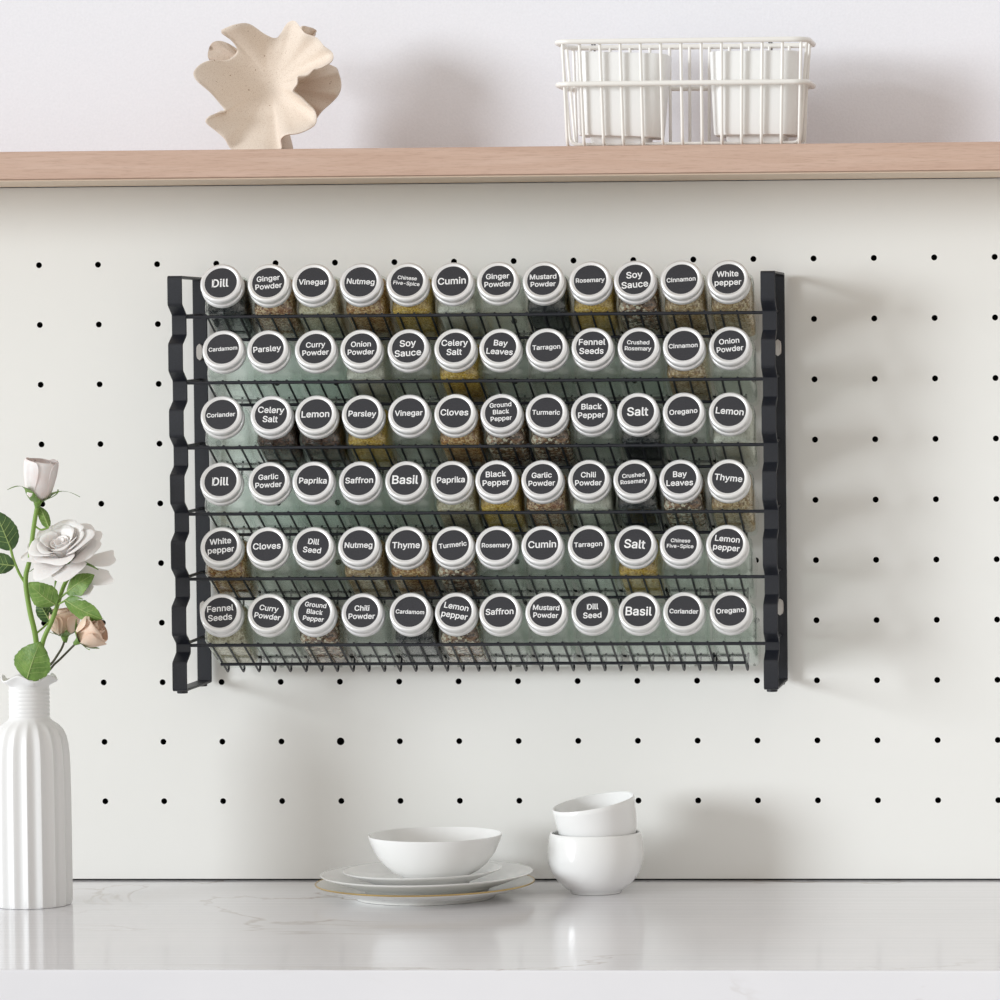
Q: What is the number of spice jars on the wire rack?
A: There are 72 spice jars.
